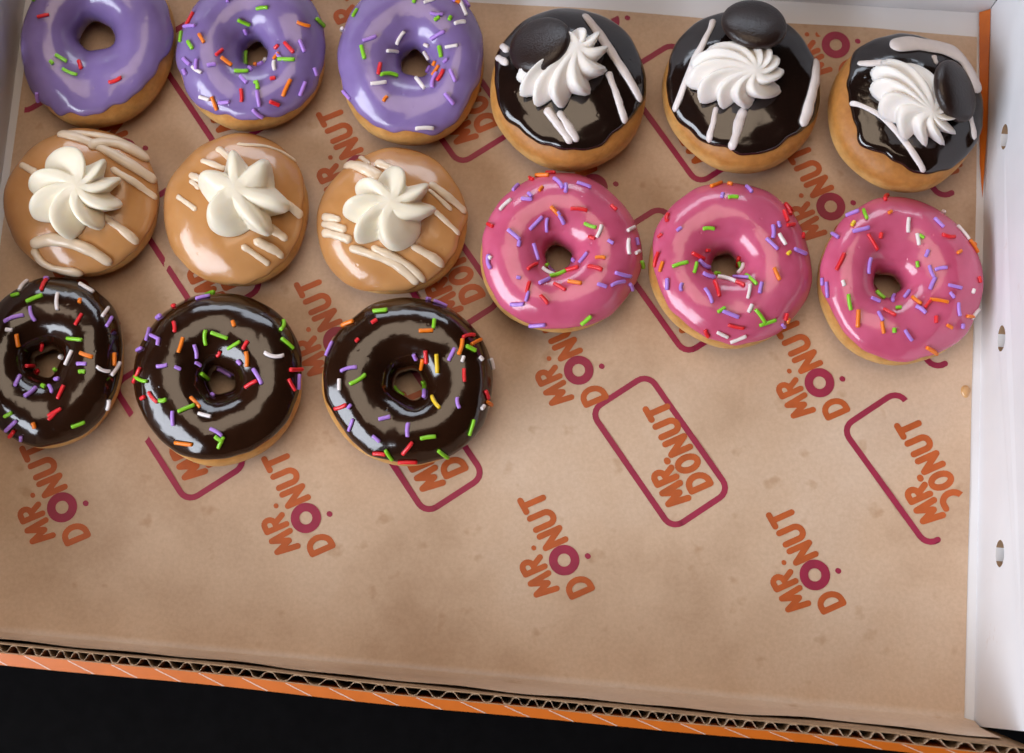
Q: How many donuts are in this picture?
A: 15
